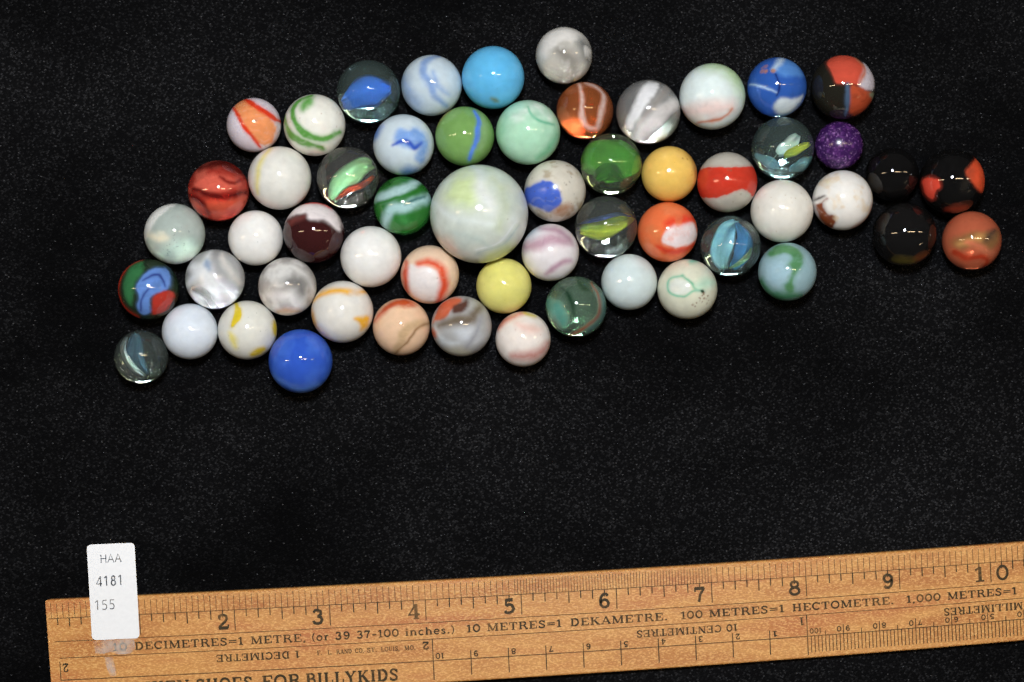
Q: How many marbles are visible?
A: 56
